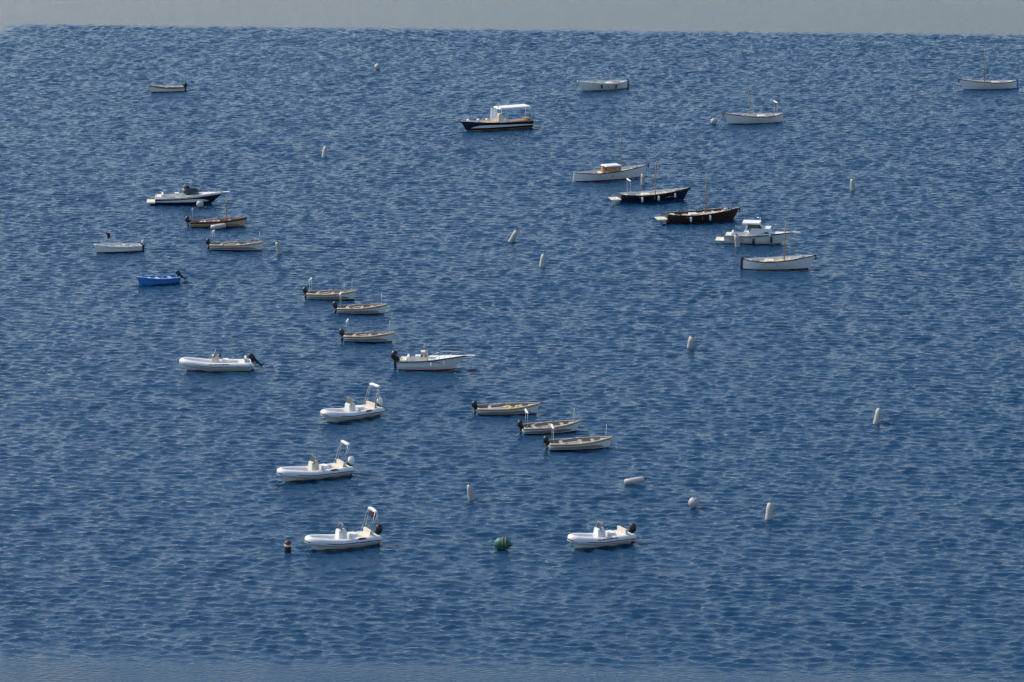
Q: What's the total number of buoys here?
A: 19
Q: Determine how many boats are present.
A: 27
